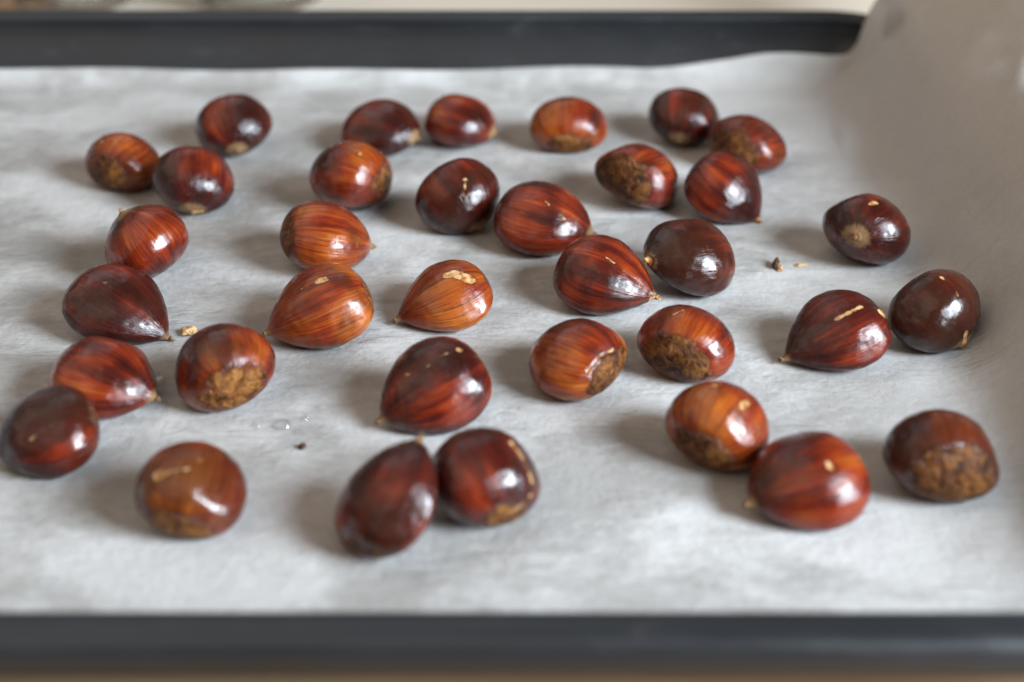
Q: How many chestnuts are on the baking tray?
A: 35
